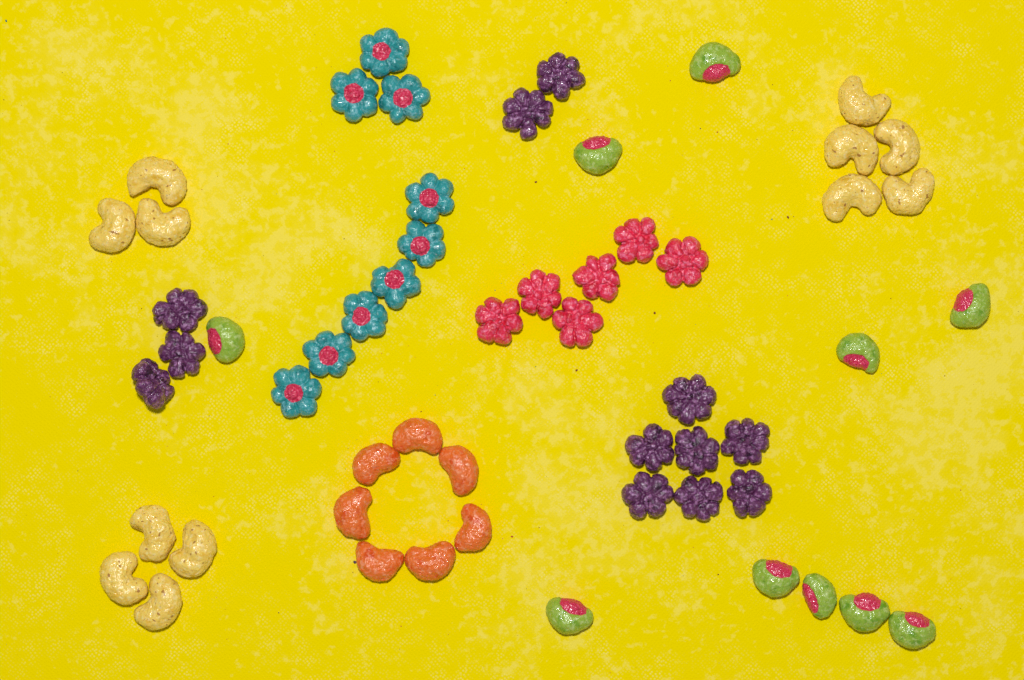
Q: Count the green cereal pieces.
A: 10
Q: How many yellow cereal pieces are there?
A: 12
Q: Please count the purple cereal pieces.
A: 12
